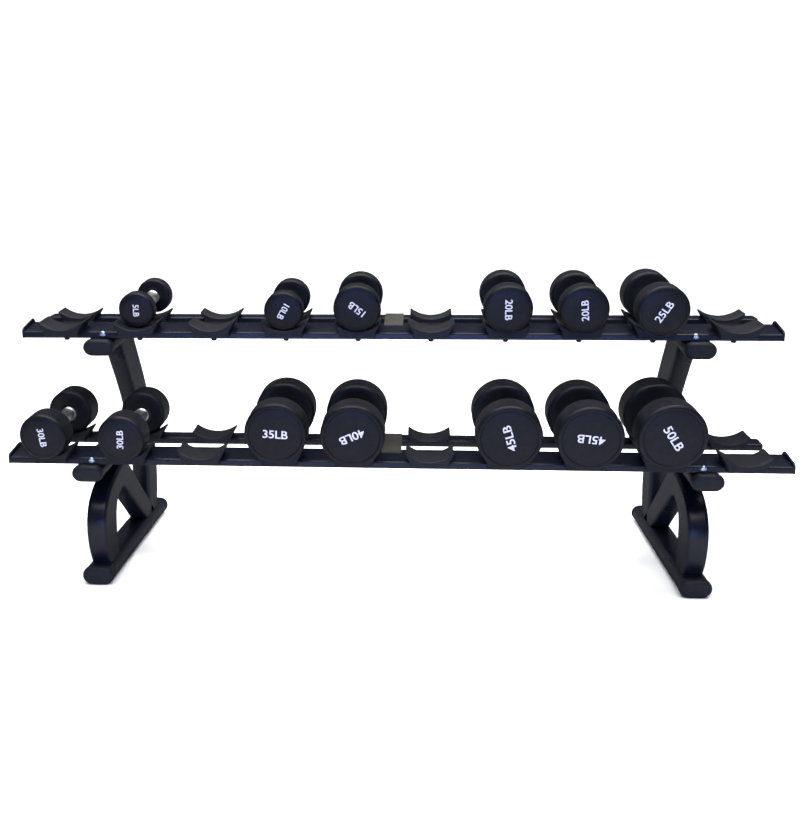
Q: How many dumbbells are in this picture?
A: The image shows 13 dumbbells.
